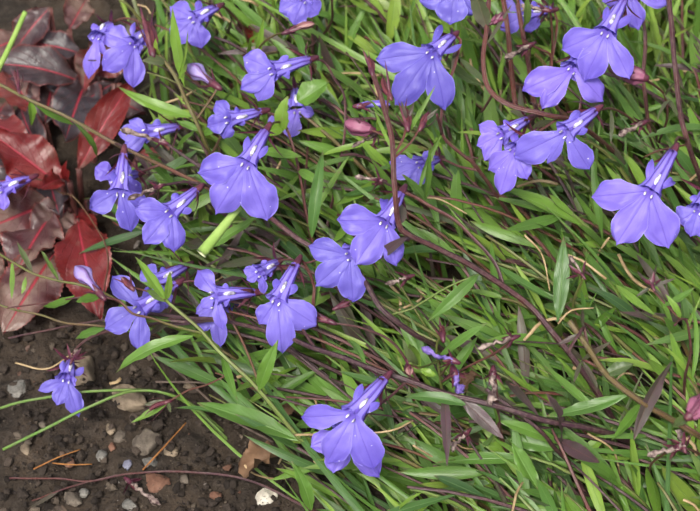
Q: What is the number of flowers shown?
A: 36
